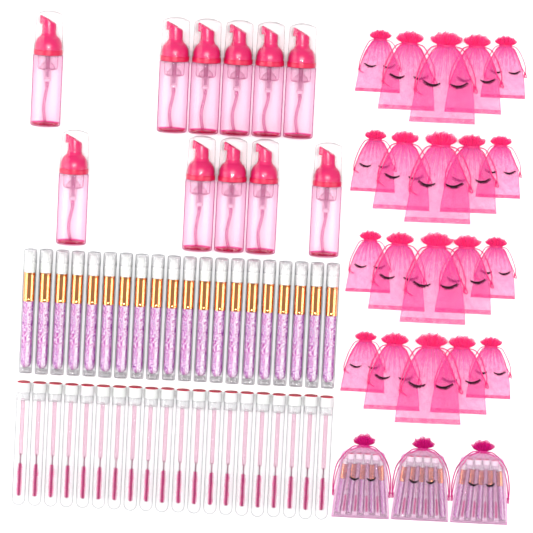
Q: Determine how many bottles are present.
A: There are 11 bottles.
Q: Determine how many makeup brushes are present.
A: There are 35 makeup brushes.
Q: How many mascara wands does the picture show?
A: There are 32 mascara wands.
